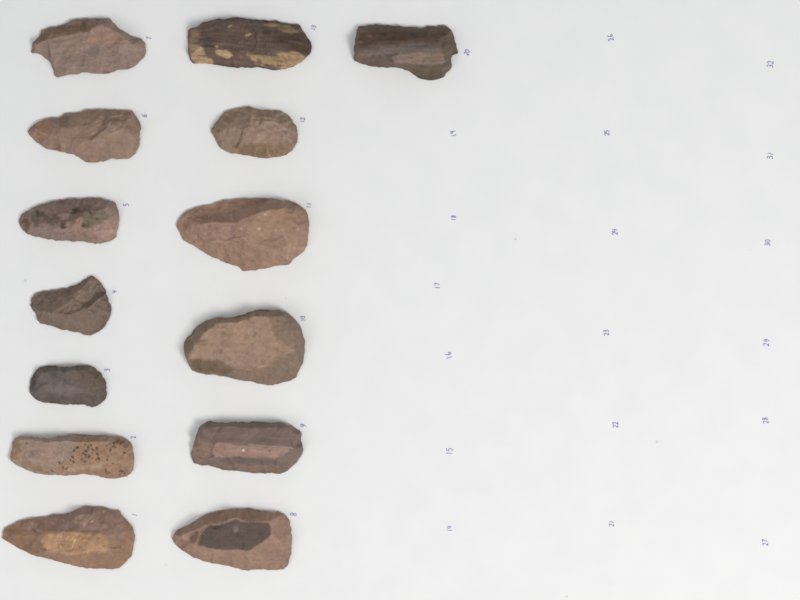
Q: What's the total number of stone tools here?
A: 14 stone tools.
